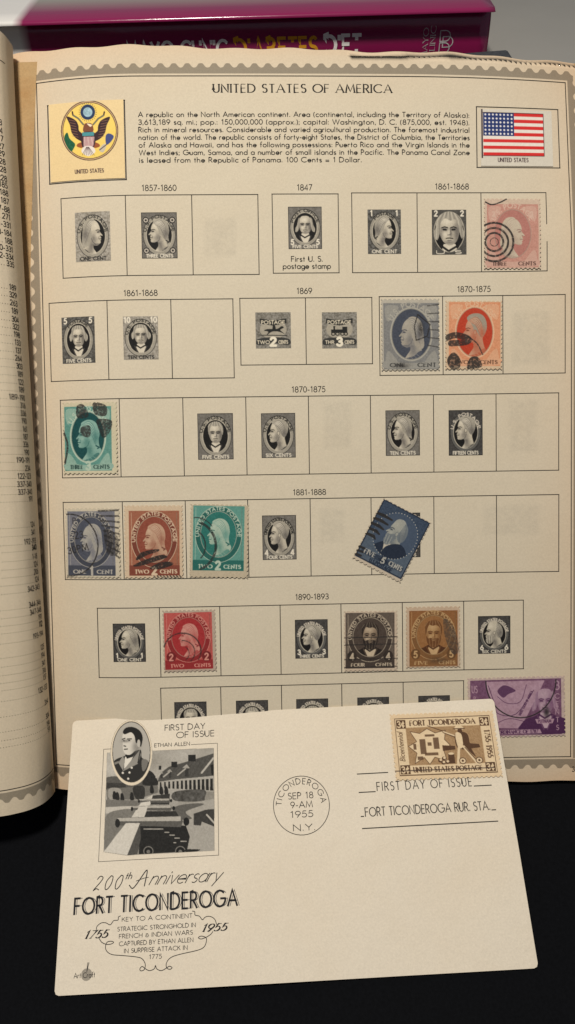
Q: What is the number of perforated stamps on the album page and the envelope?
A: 13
